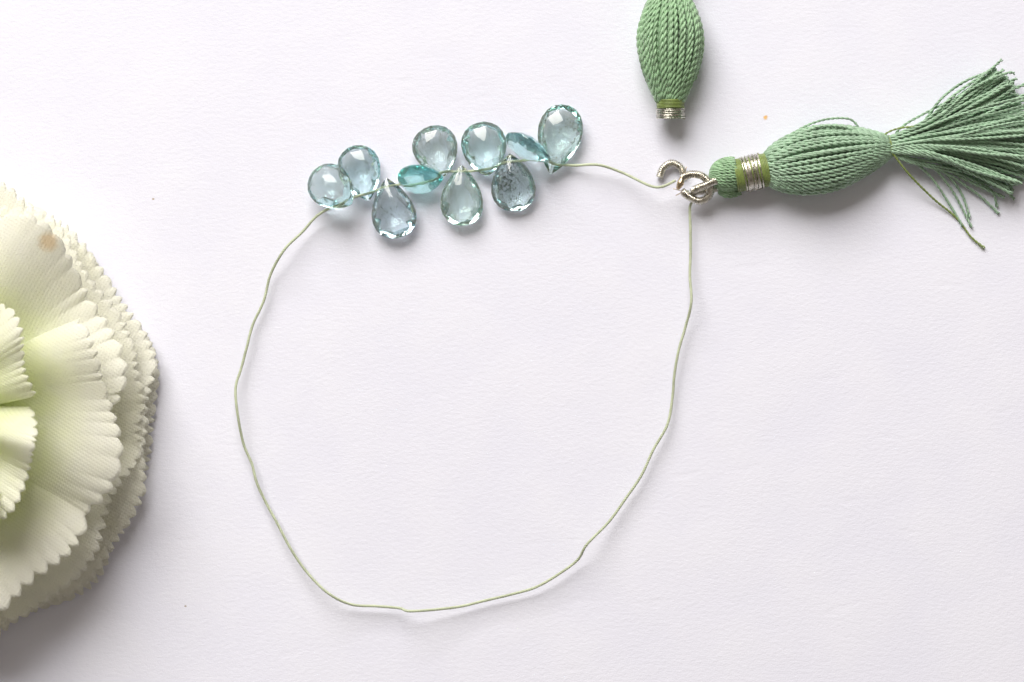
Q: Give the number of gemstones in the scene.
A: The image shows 10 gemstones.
